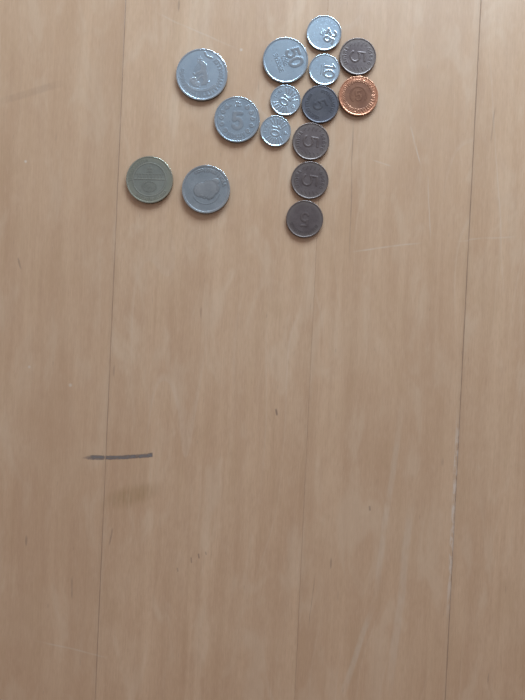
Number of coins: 15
